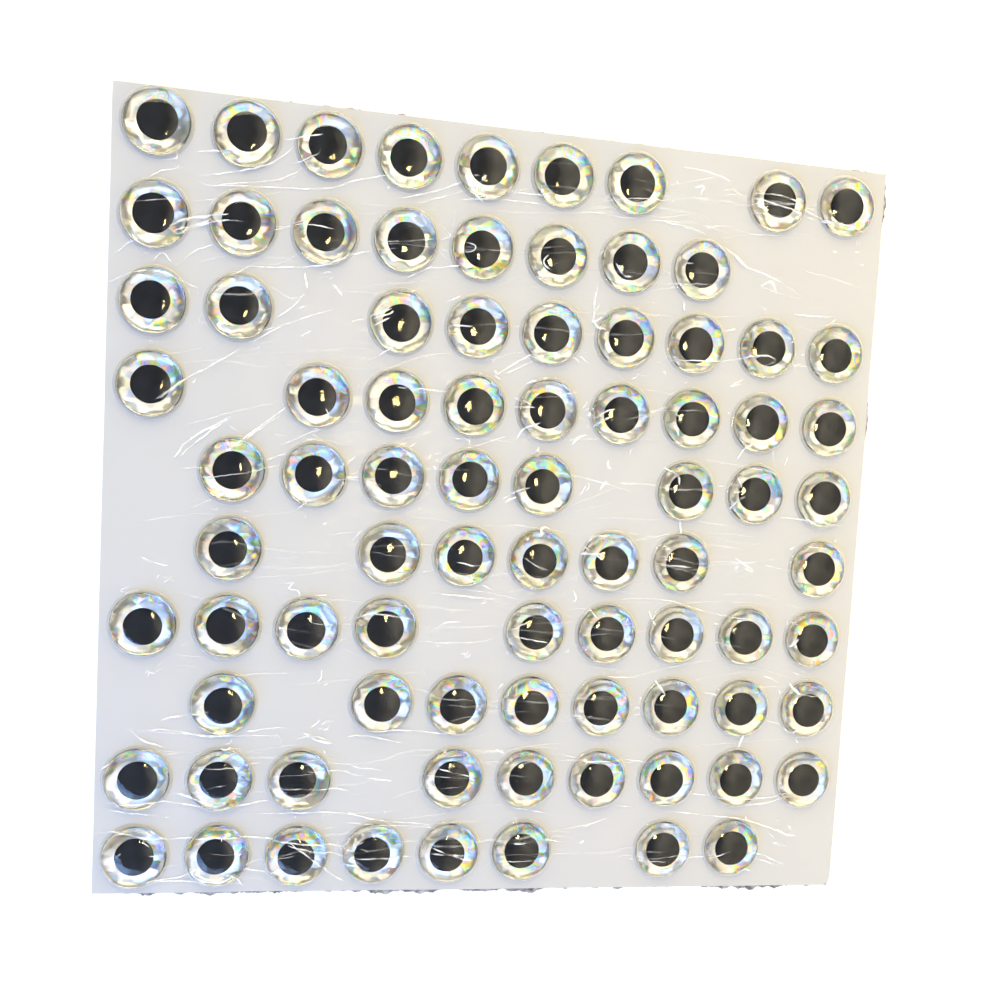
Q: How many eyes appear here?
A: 84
